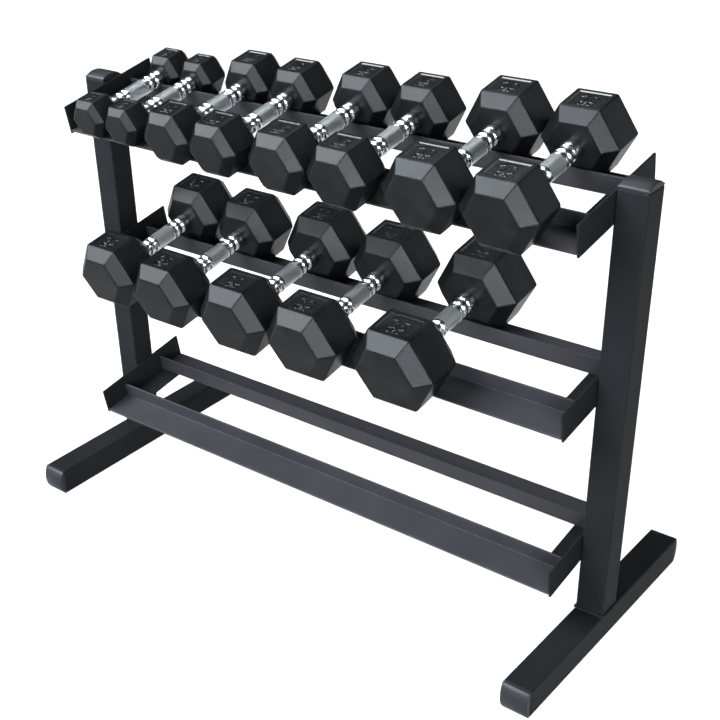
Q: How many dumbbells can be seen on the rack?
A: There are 13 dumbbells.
